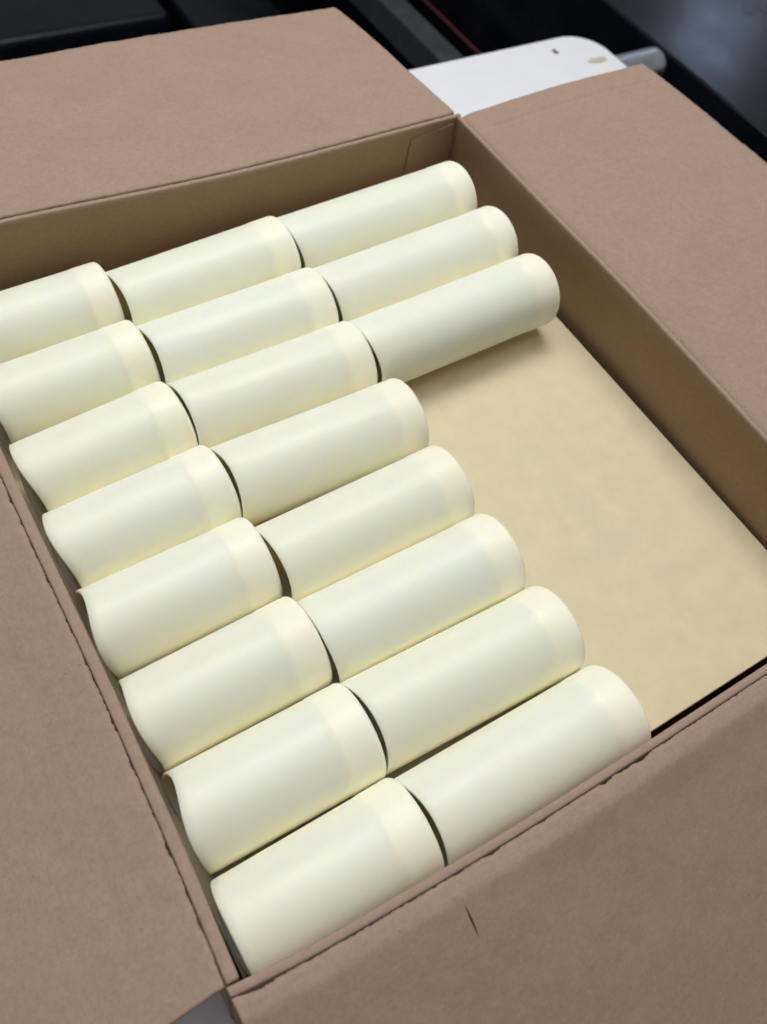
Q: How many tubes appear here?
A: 19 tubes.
